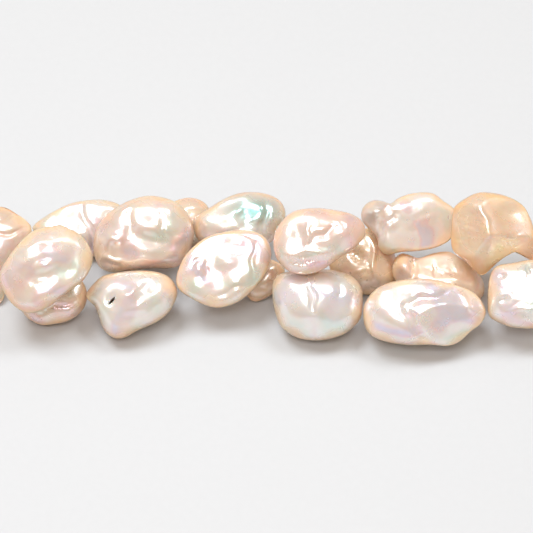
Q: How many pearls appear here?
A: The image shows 18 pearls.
